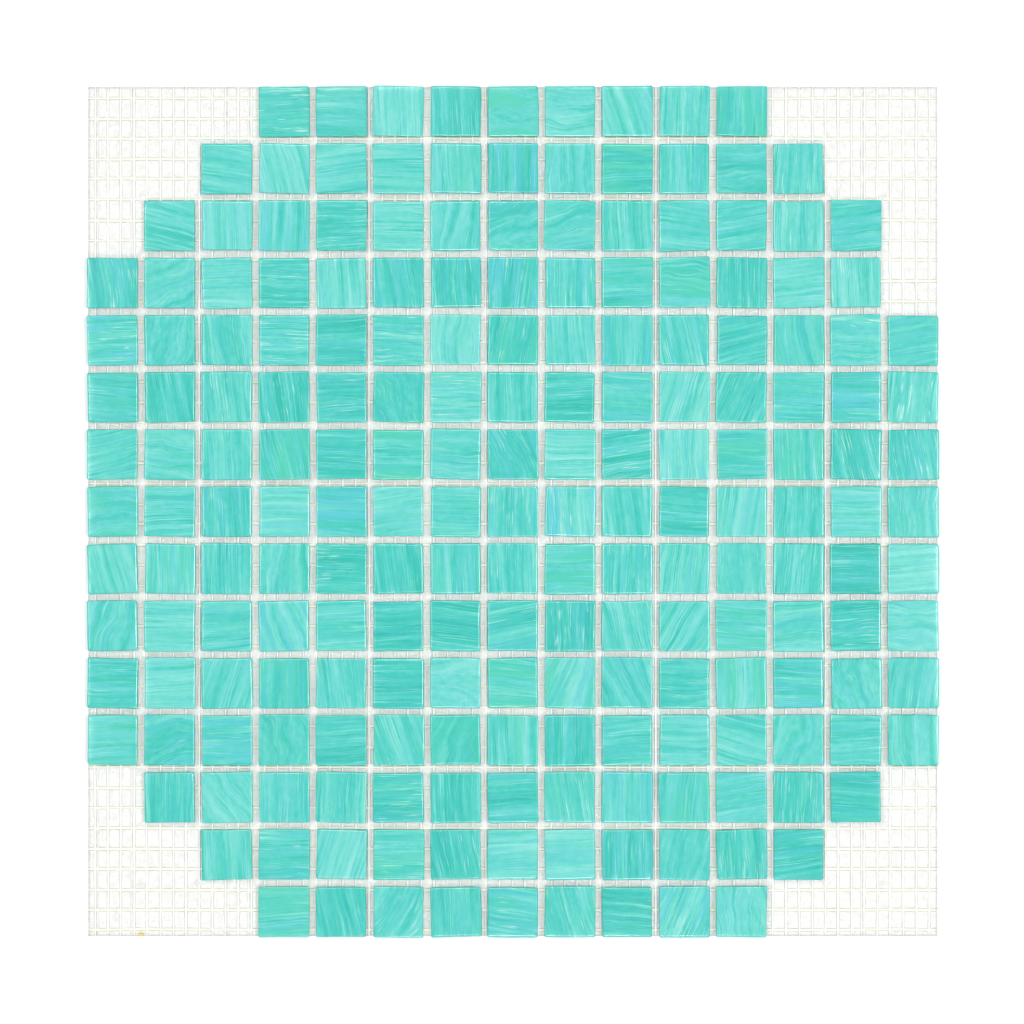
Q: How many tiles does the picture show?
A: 200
